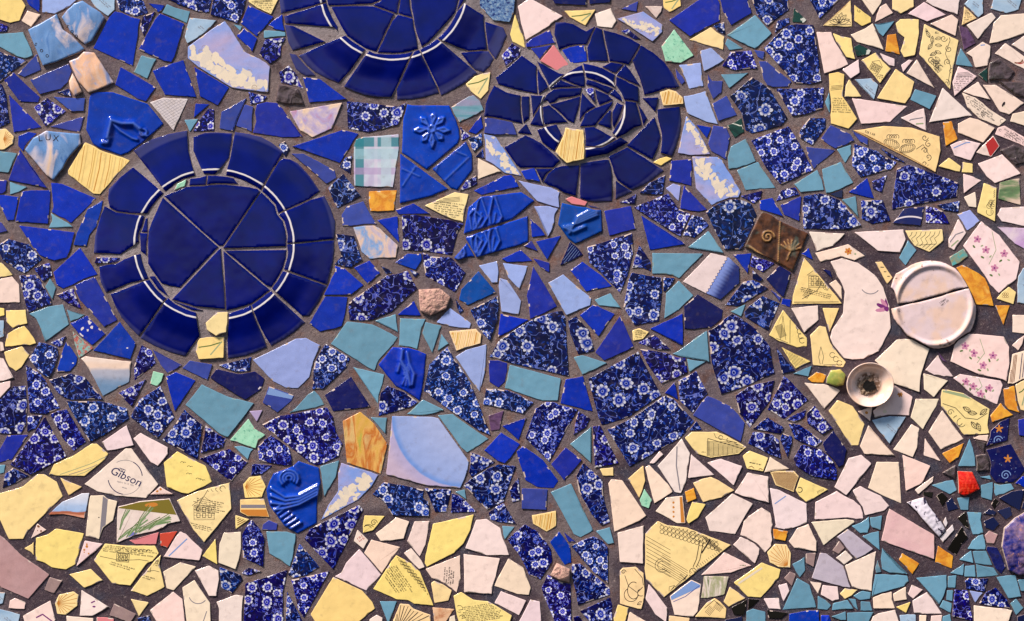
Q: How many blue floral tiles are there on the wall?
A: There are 142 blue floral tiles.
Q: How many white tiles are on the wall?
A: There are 137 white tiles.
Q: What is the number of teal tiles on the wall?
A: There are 93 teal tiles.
